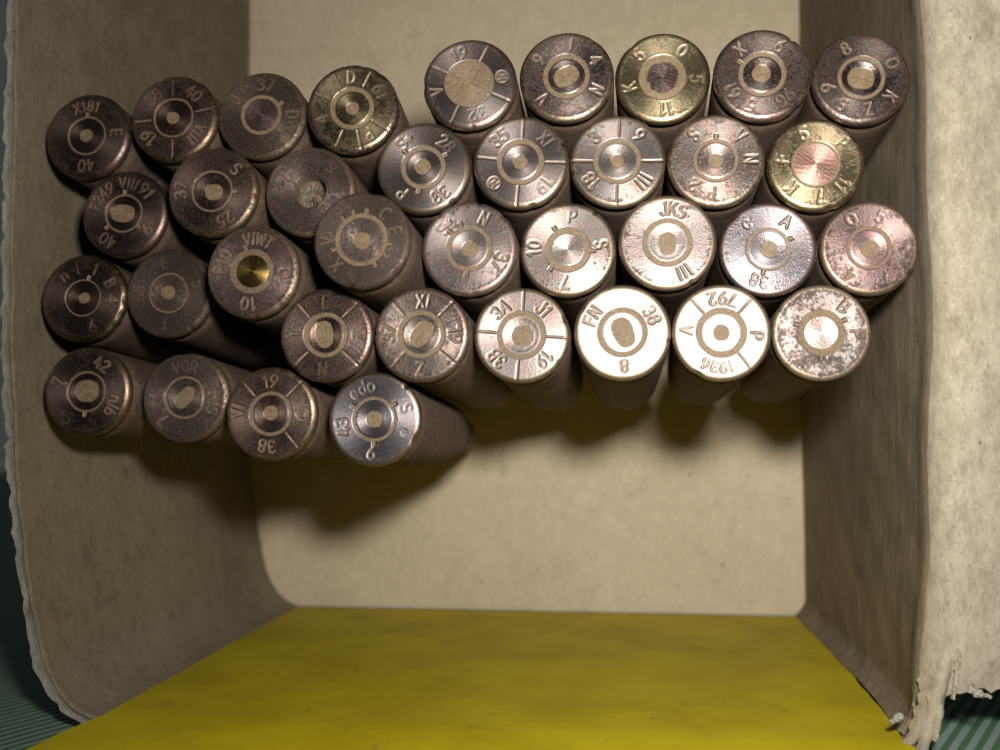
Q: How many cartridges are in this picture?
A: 36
